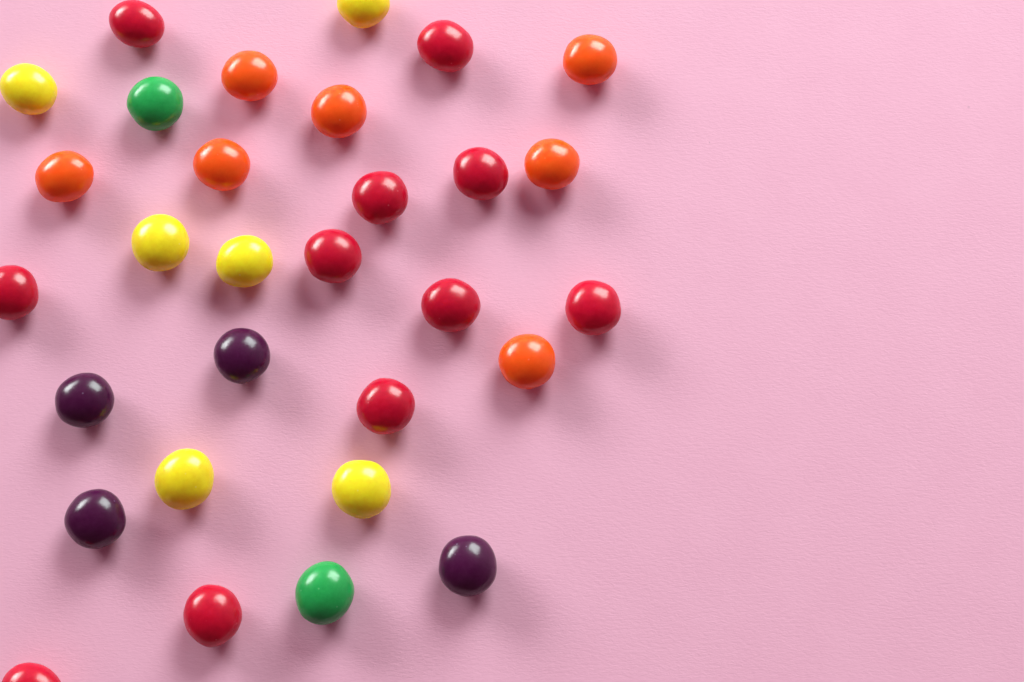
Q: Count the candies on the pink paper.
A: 30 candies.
